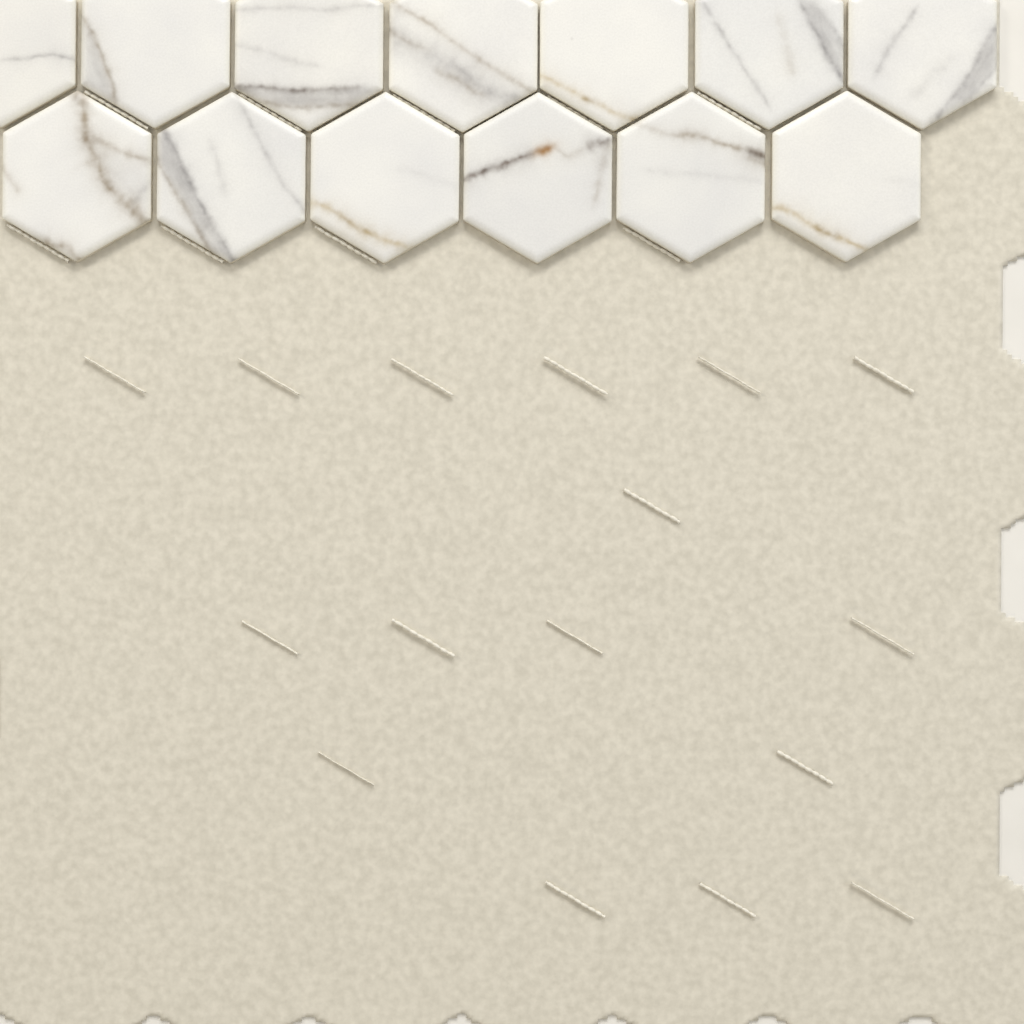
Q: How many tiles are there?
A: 13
